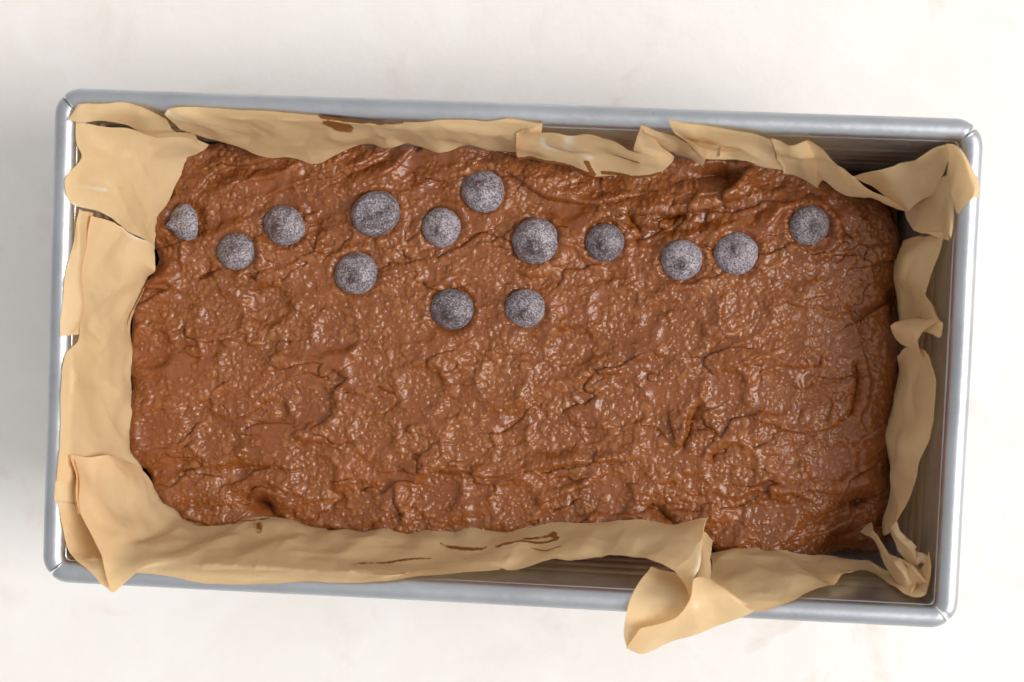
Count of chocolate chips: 14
